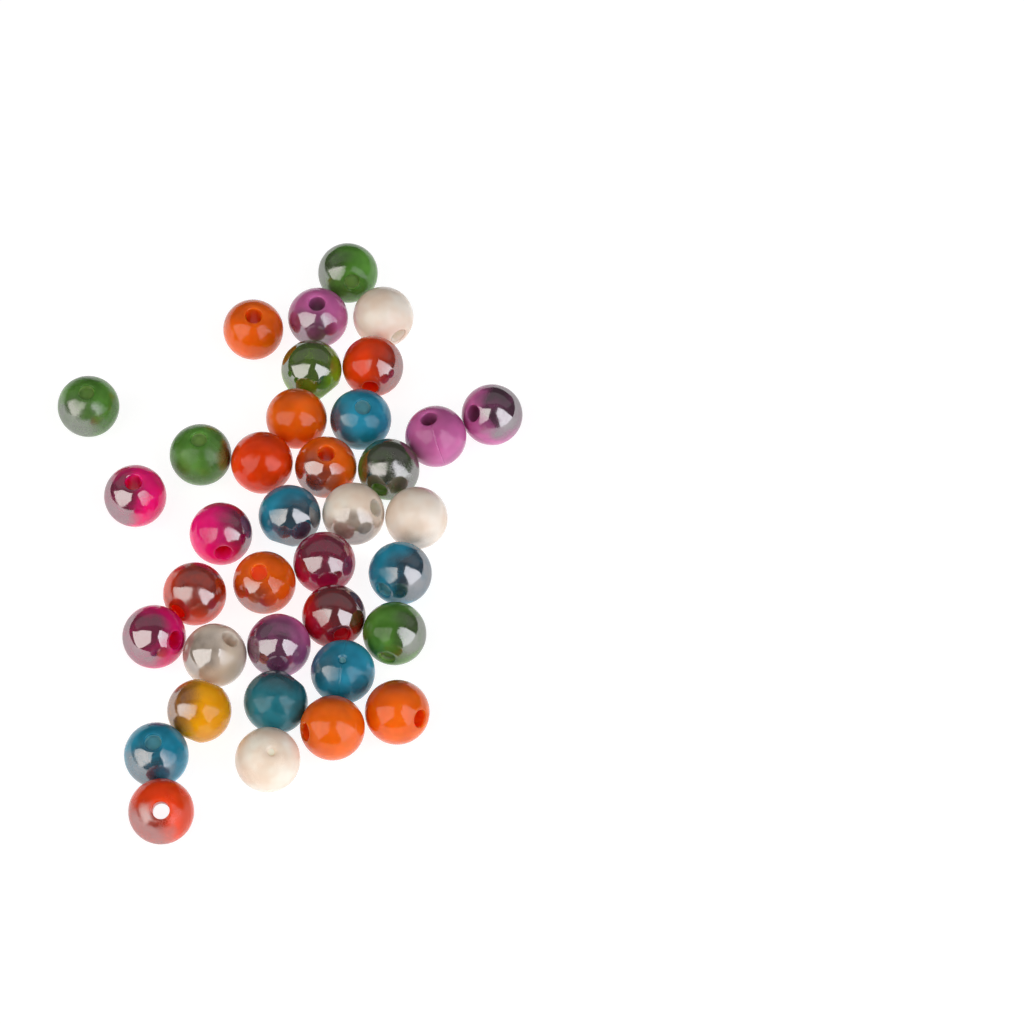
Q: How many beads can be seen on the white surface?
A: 37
